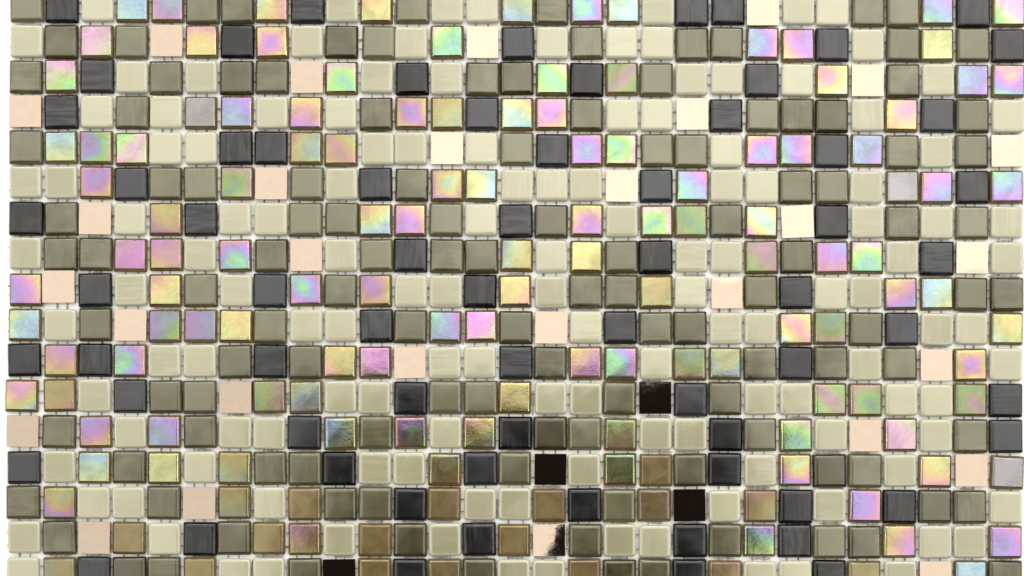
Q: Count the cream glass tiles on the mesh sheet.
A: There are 133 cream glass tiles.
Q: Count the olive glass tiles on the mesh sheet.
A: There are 120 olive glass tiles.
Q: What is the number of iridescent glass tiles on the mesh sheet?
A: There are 139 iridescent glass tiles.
